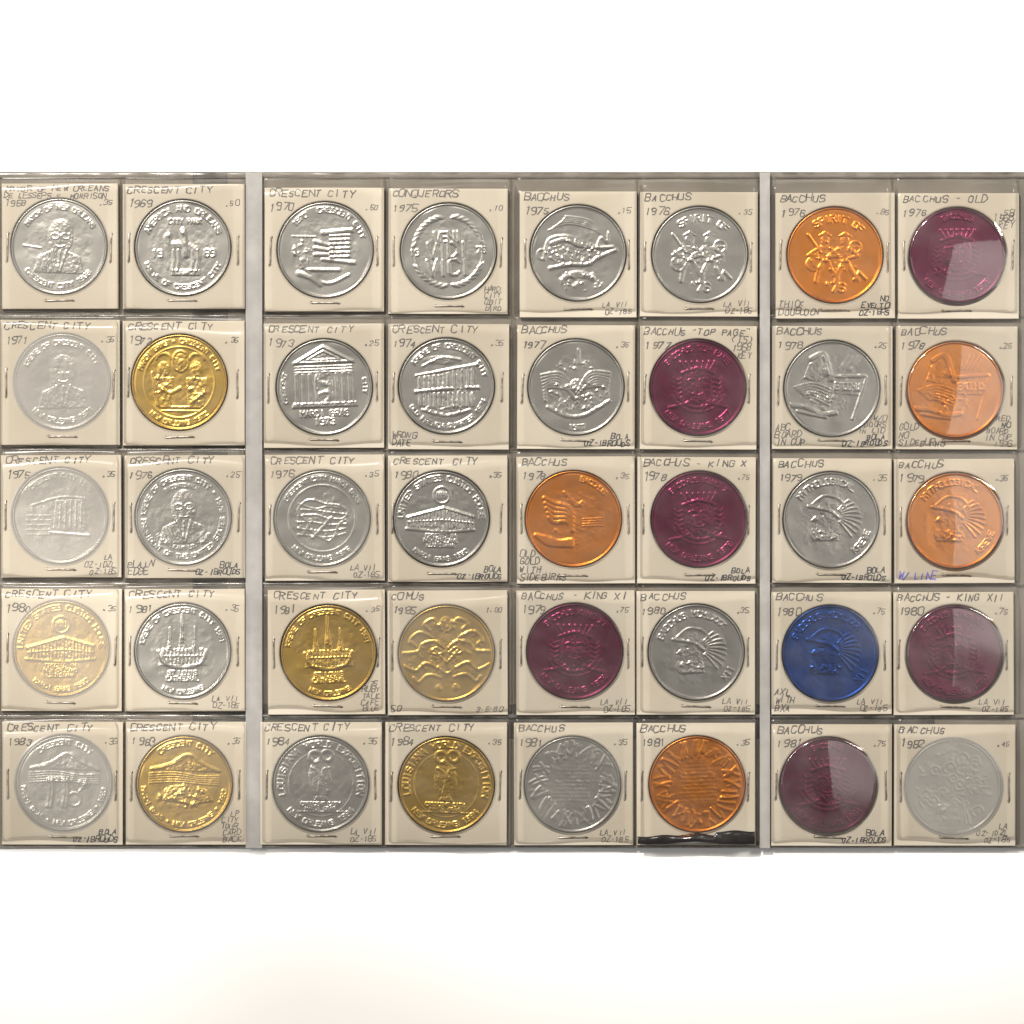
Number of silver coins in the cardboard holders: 22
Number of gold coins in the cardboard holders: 6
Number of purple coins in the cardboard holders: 6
